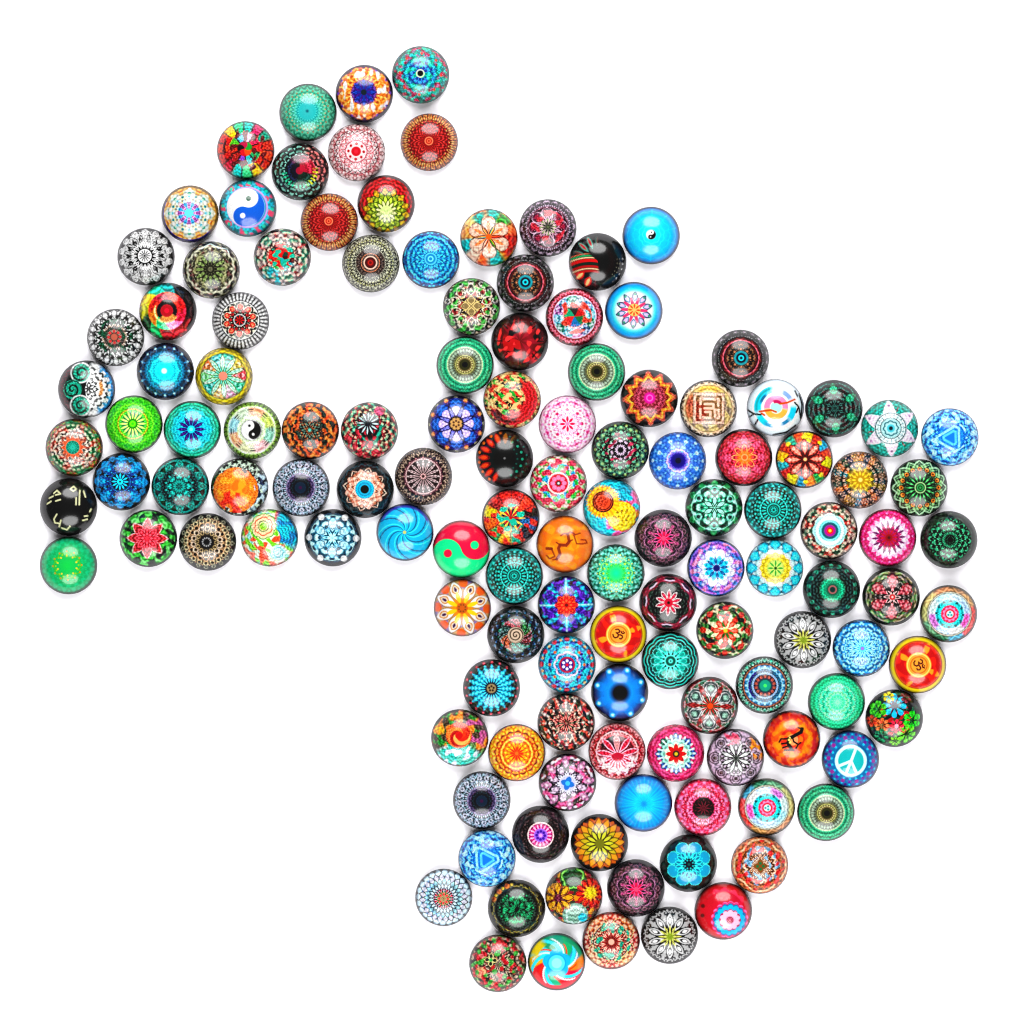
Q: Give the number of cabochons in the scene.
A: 132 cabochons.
